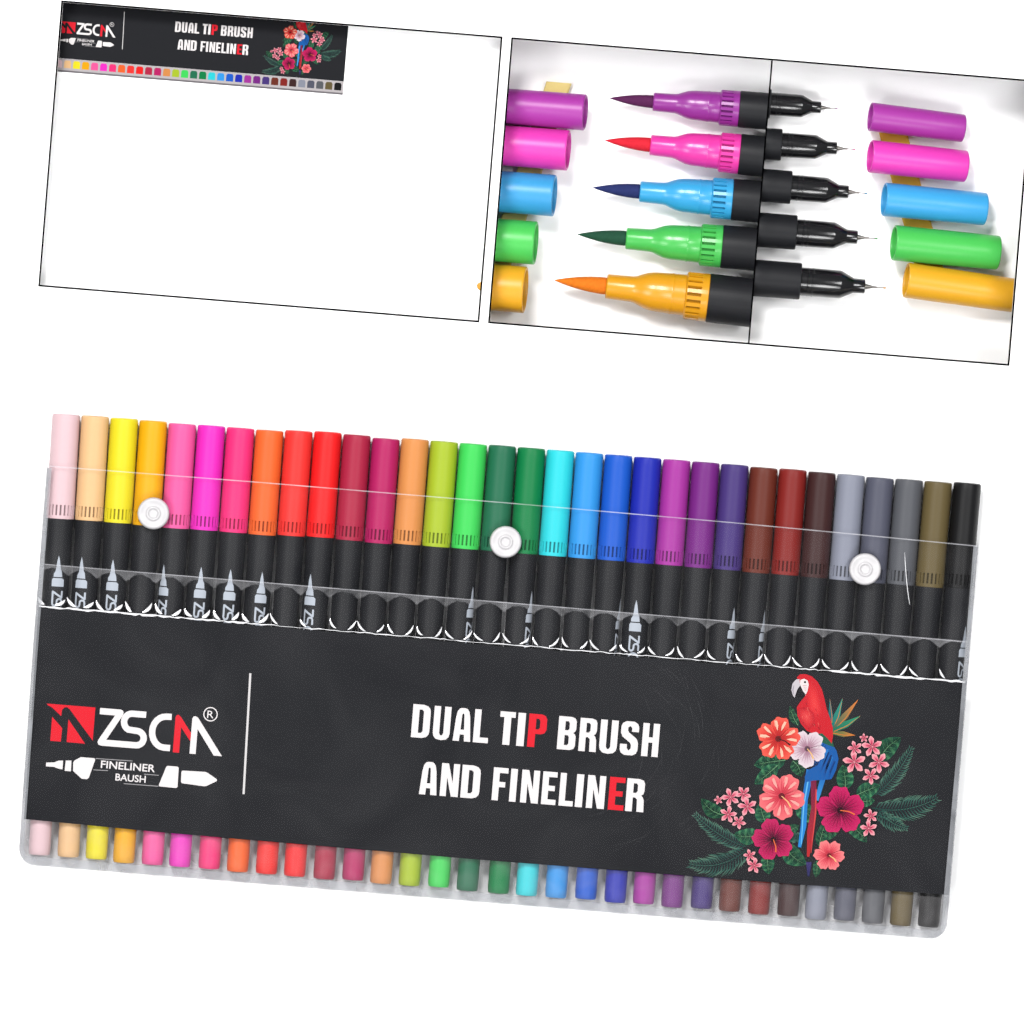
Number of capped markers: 32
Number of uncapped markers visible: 10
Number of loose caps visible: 10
